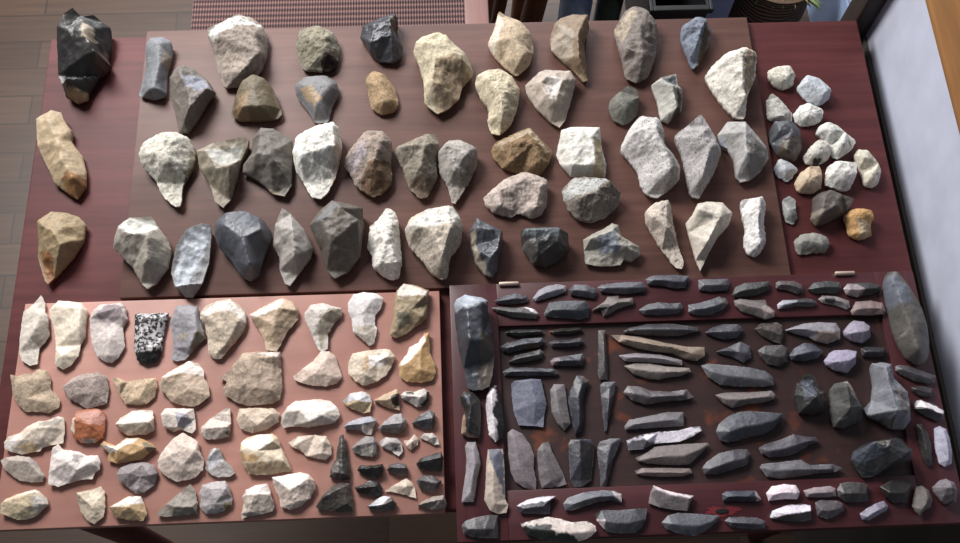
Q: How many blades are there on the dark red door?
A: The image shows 86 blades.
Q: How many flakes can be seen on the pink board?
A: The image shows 60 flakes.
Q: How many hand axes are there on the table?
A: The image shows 54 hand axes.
